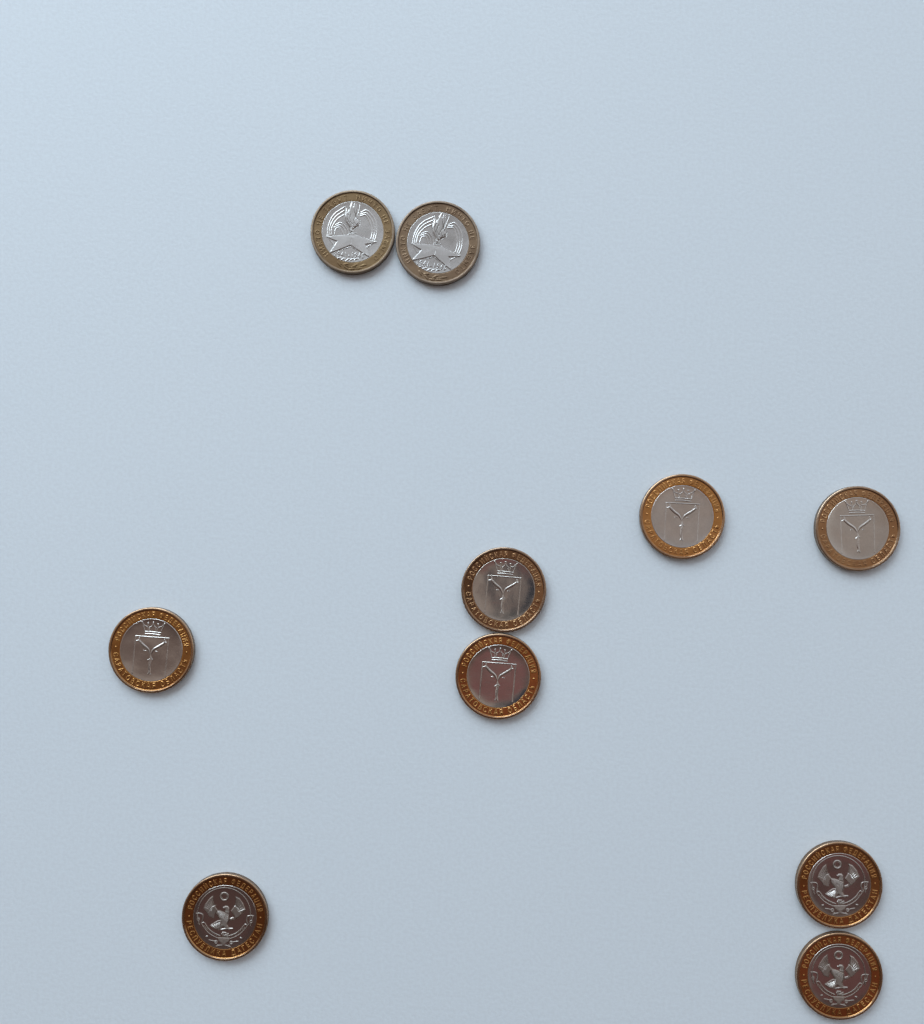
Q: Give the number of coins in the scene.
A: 10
